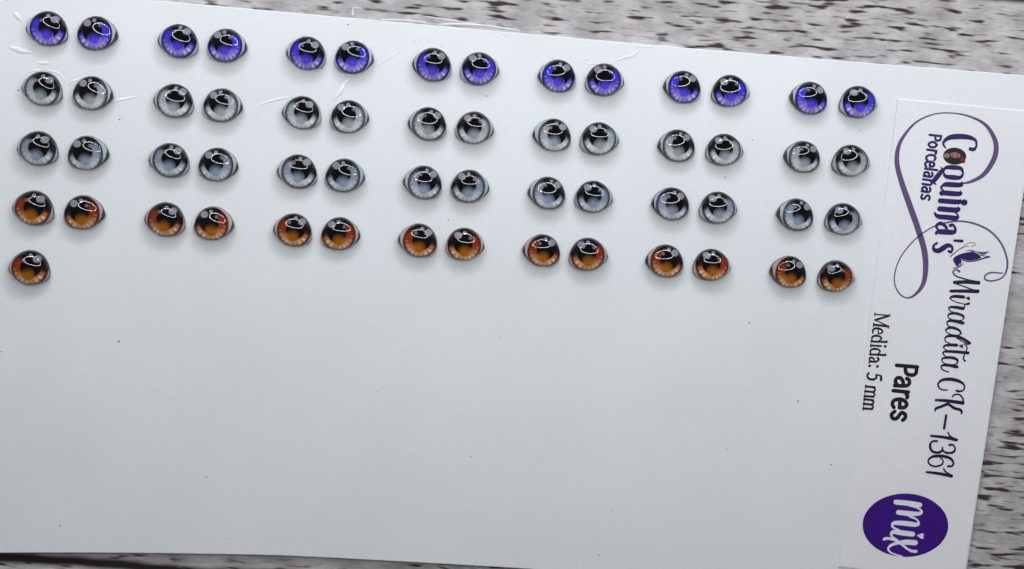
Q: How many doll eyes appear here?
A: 57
